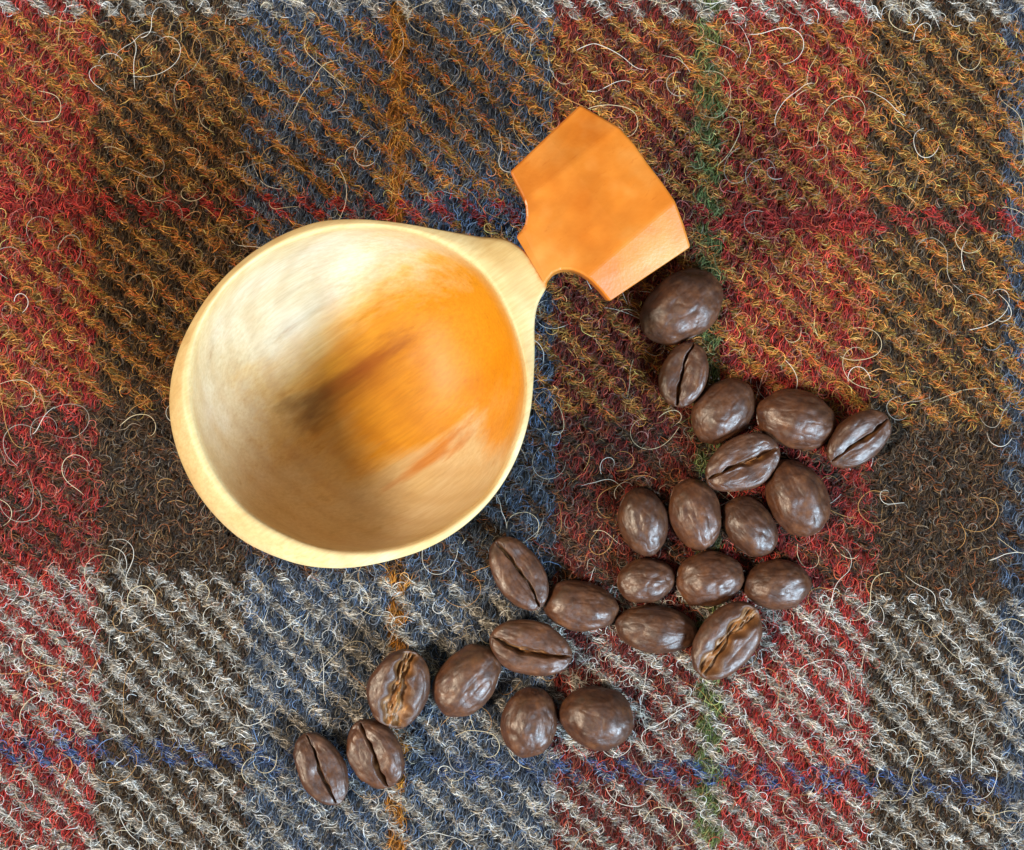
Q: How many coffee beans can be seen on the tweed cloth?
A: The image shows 24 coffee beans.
